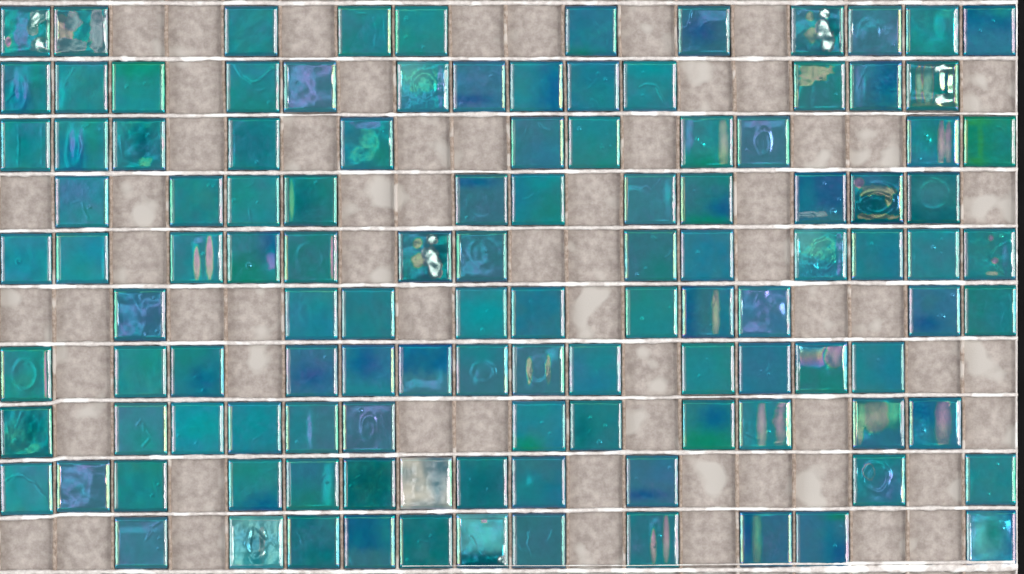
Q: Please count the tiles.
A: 117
